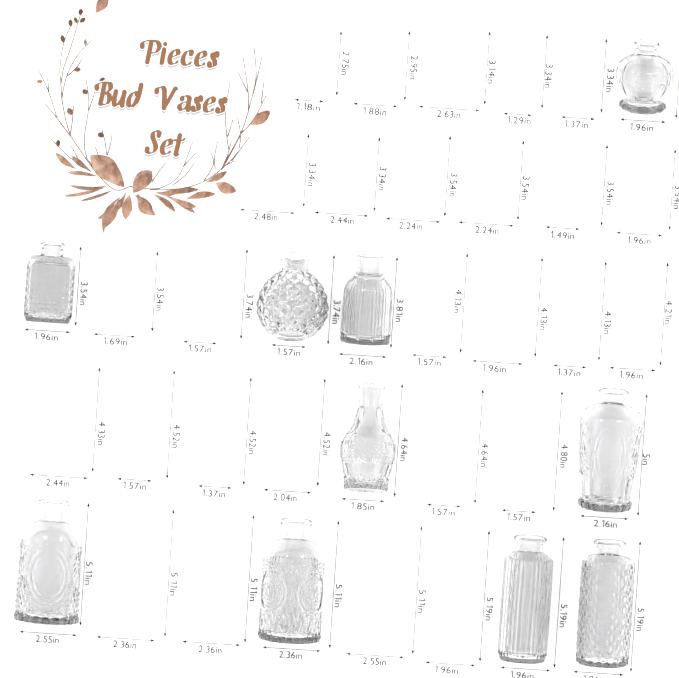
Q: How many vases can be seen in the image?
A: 10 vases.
